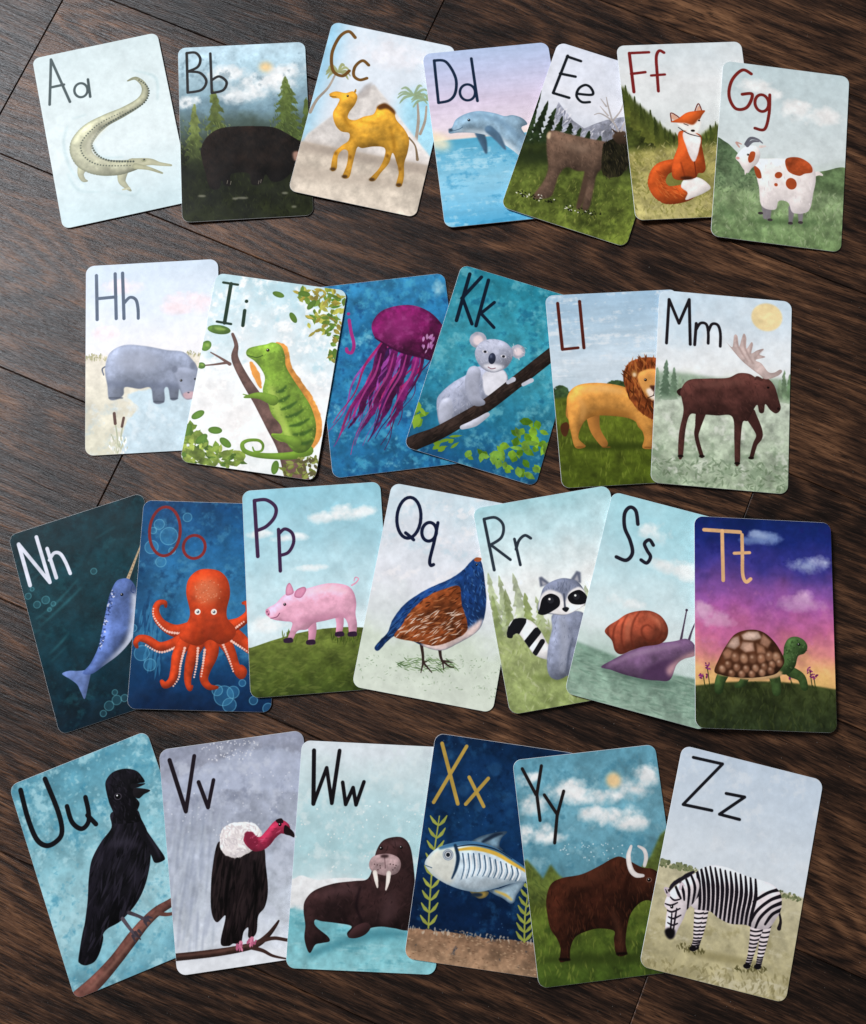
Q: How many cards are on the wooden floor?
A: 26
